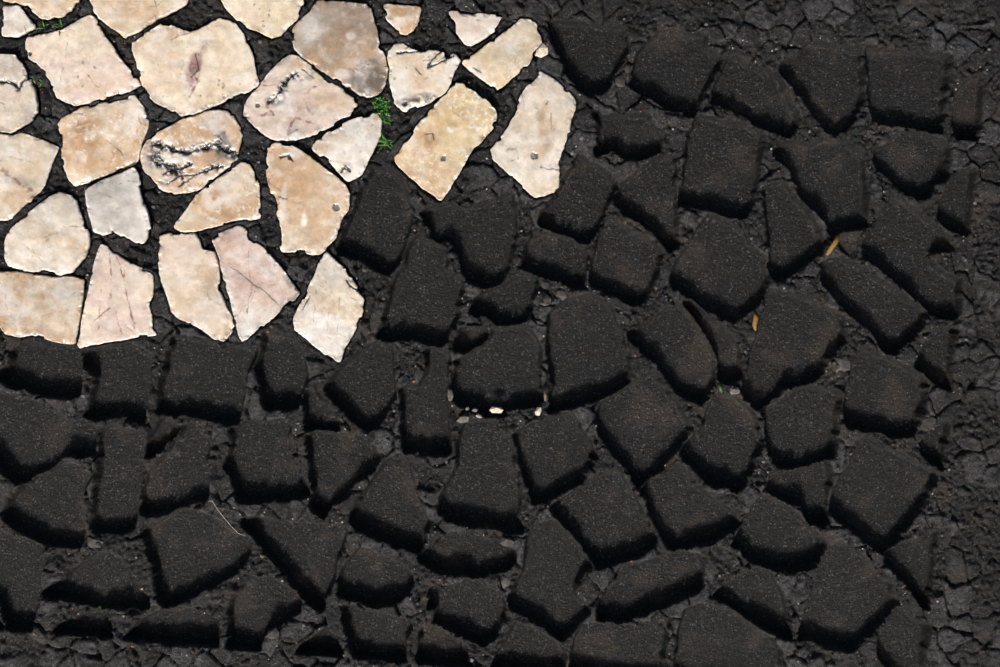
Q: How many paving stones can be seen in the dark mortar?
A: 28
